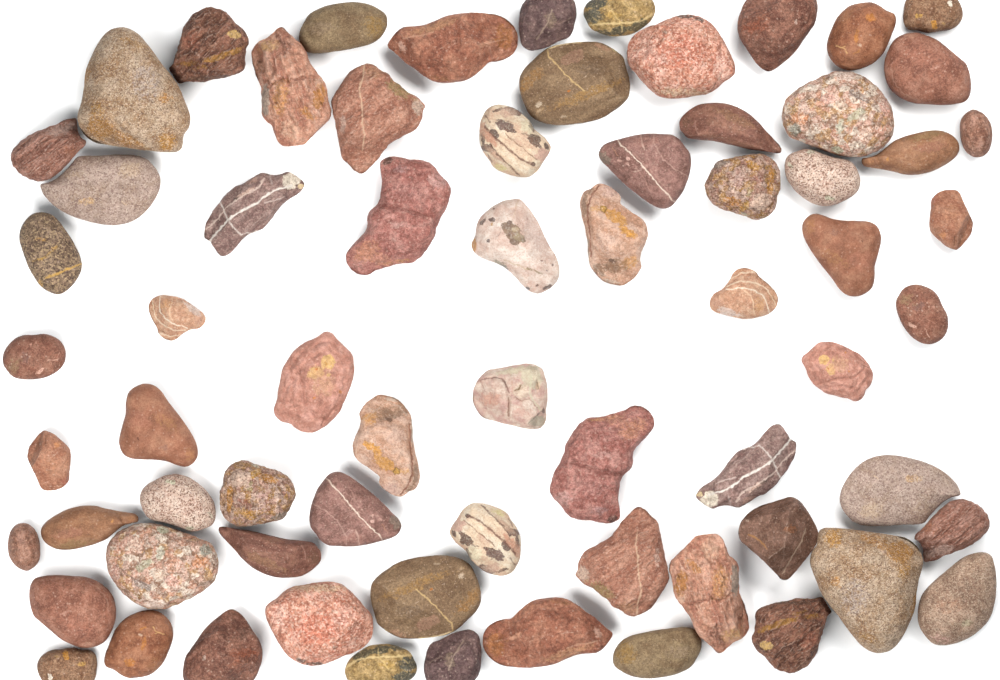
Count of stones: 69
